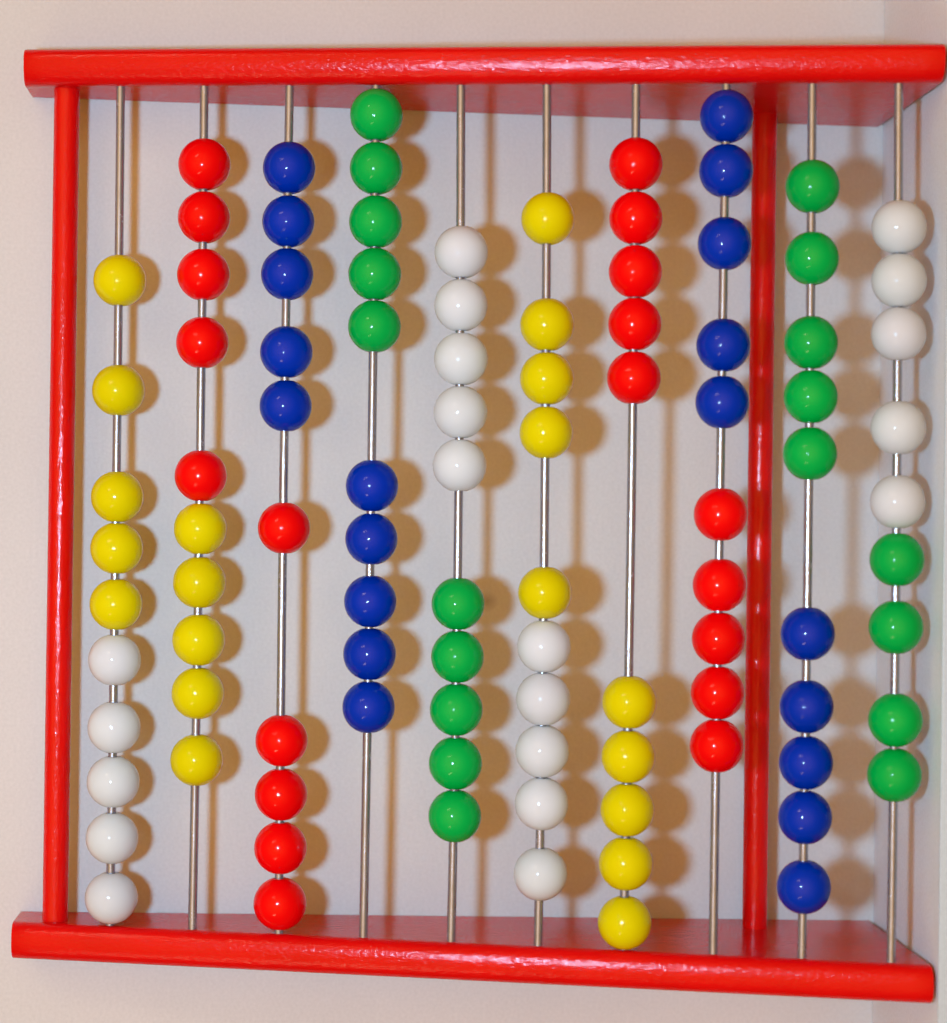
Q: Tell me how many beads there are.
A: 99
